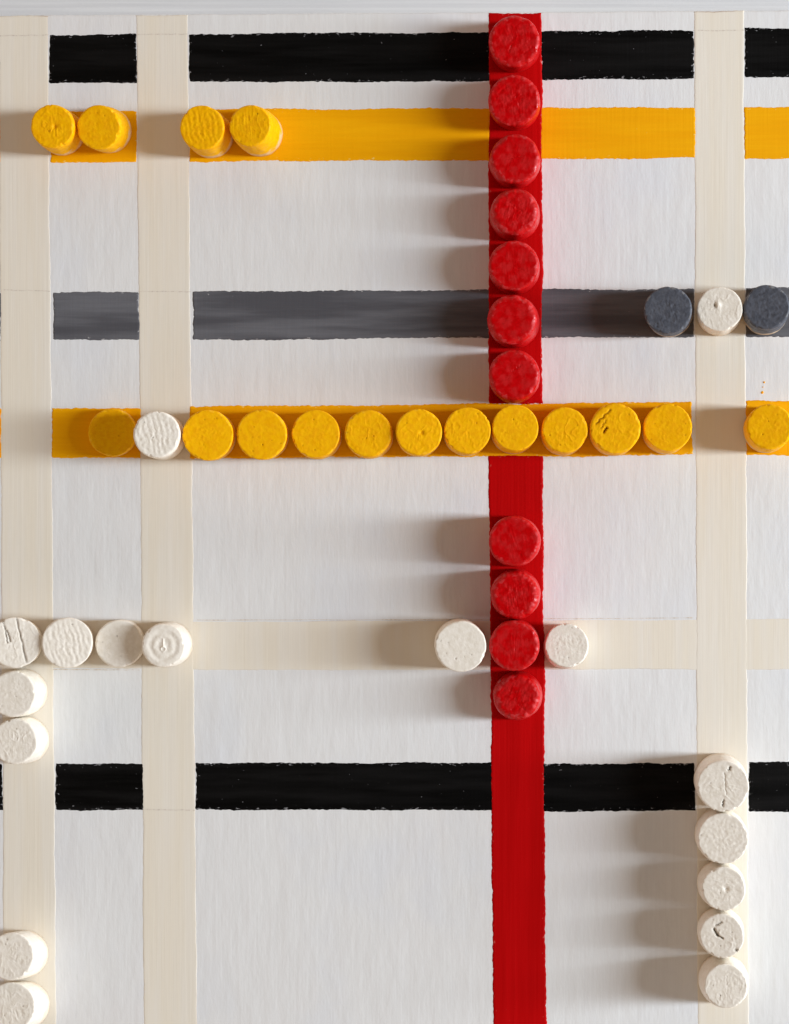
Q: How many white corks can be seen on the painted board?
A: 17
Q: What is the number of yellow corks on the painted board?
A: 16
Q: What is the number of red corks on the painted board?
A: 11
